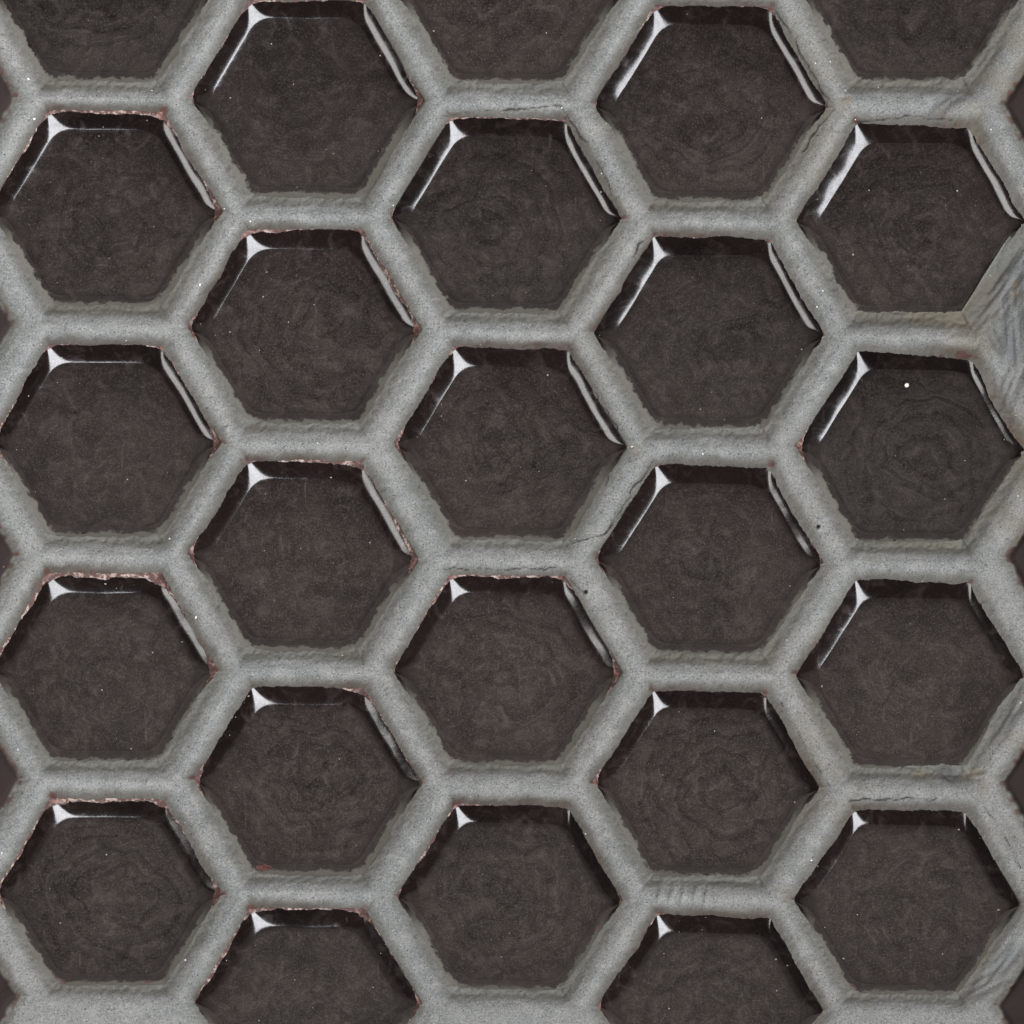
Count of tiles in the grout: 25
